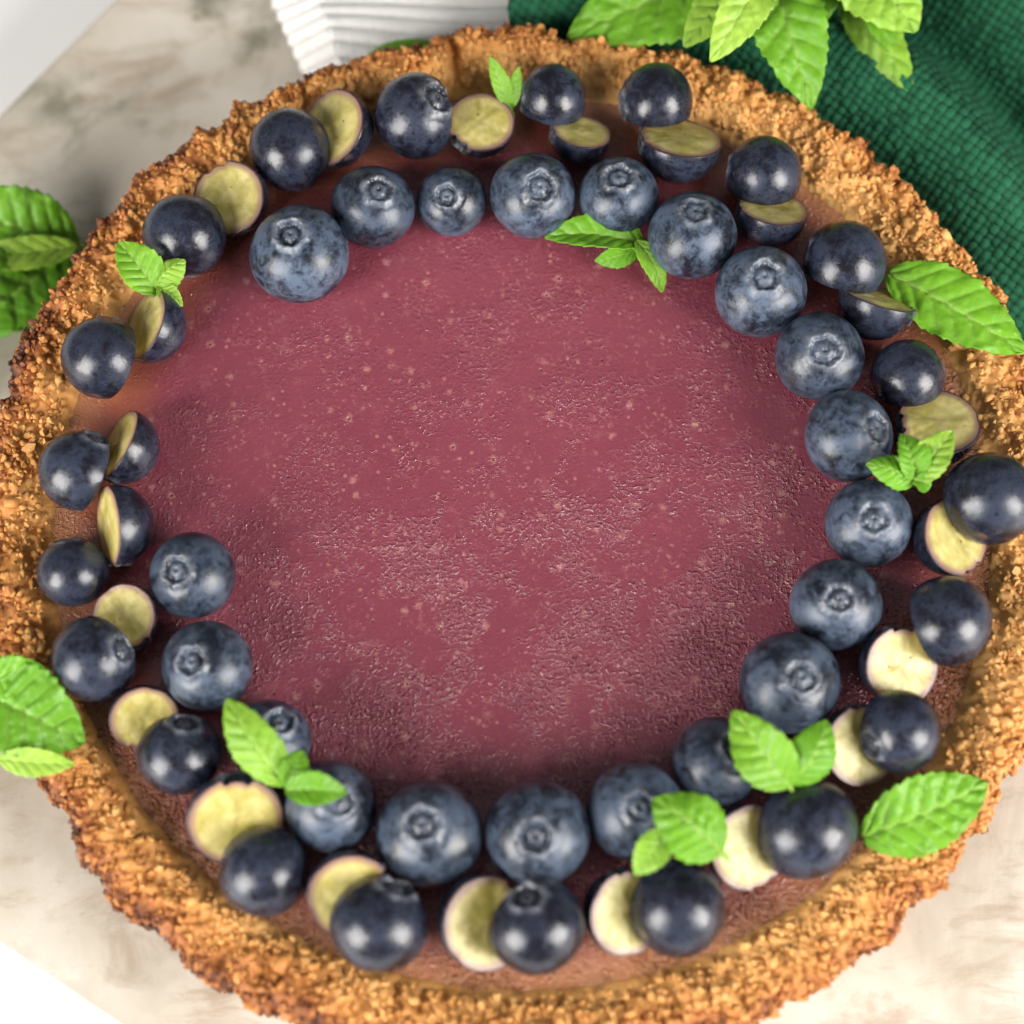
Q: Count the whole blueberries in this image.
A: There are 20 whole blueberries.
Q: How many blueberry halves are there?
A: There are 42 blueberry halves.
